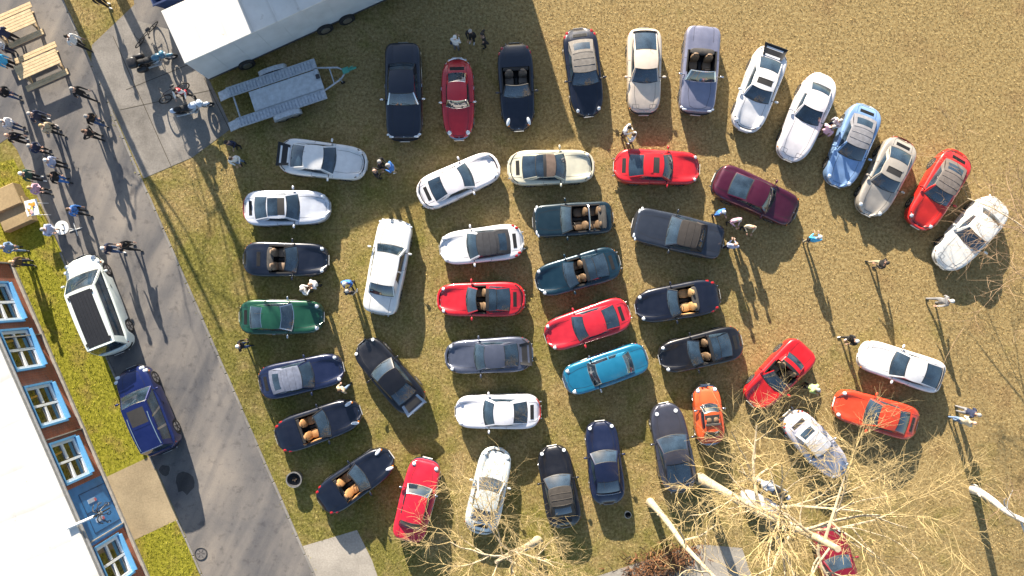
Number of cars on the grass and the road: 49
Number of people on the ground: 54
